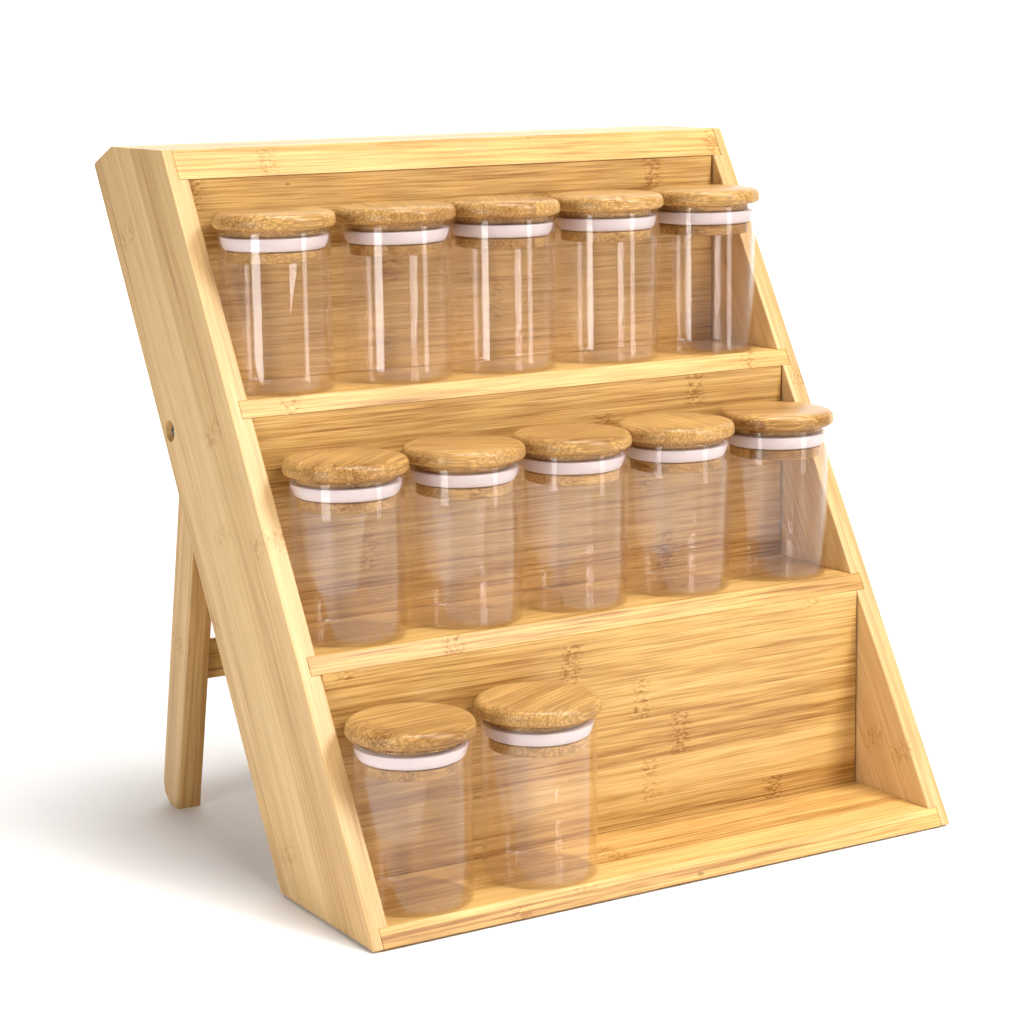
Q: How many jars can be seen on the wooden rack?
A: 12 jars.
